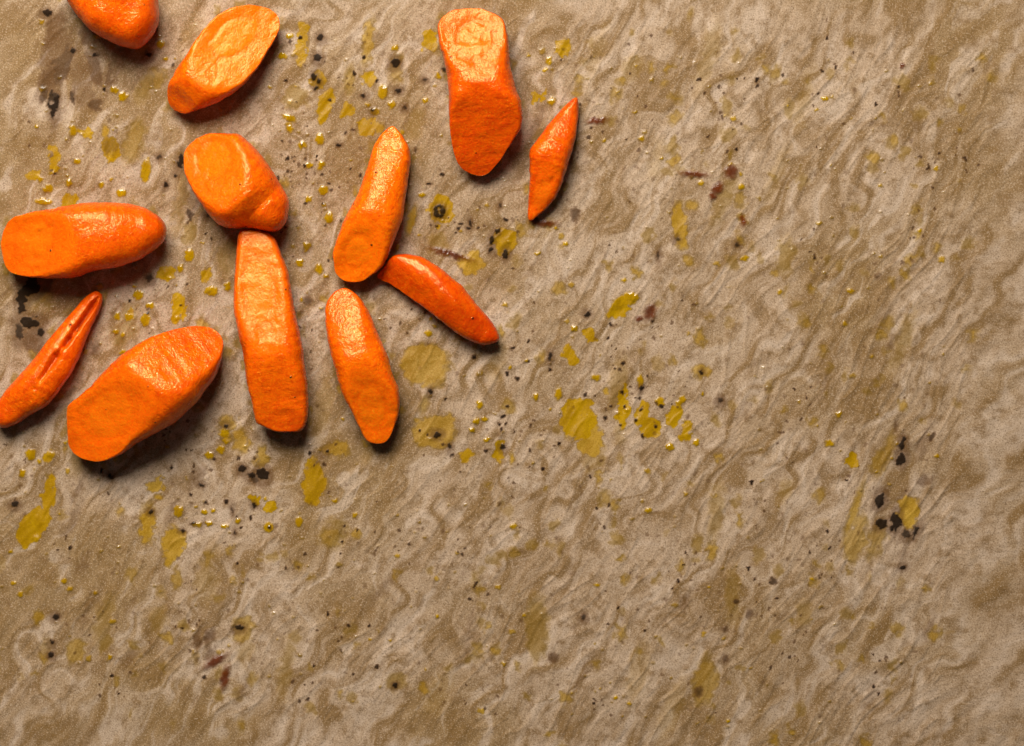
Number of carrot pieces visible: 12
